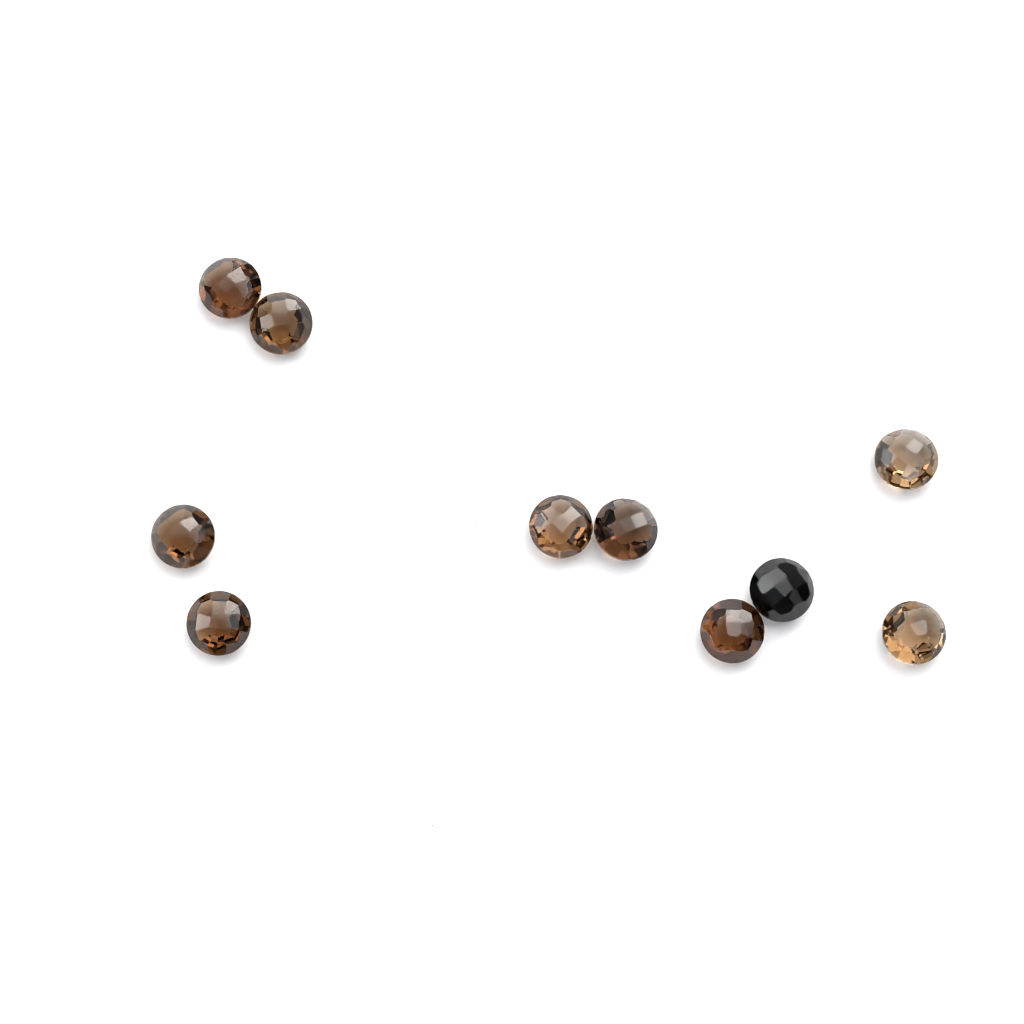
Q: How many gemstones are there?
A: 10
